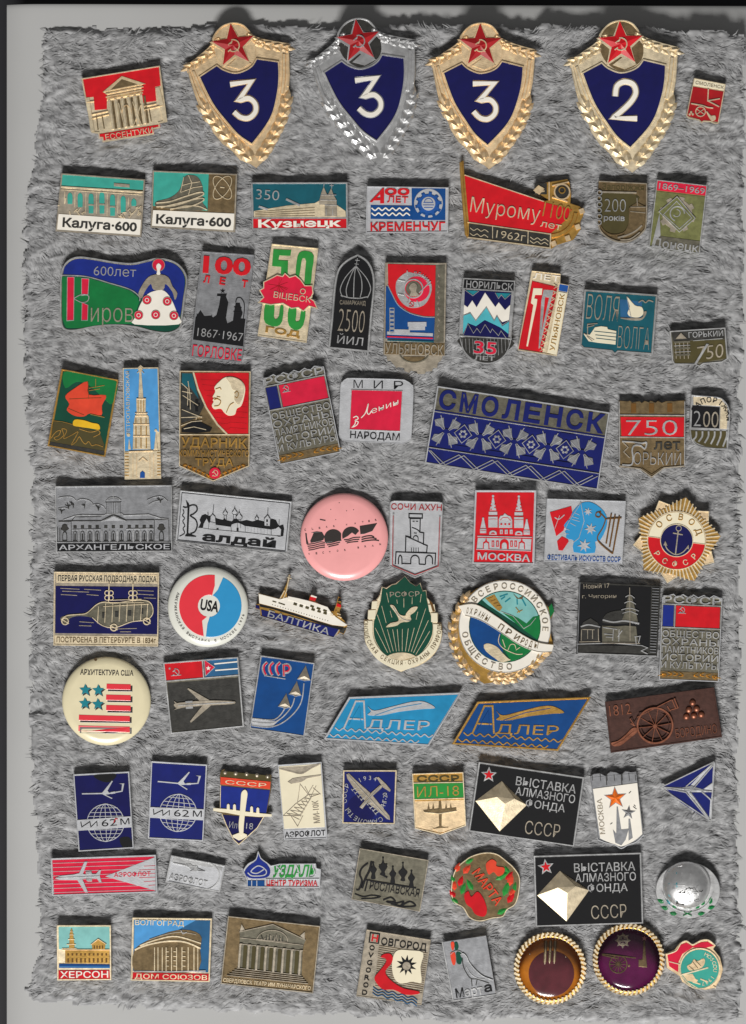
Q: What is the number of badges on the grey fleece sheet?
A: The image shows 74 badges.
